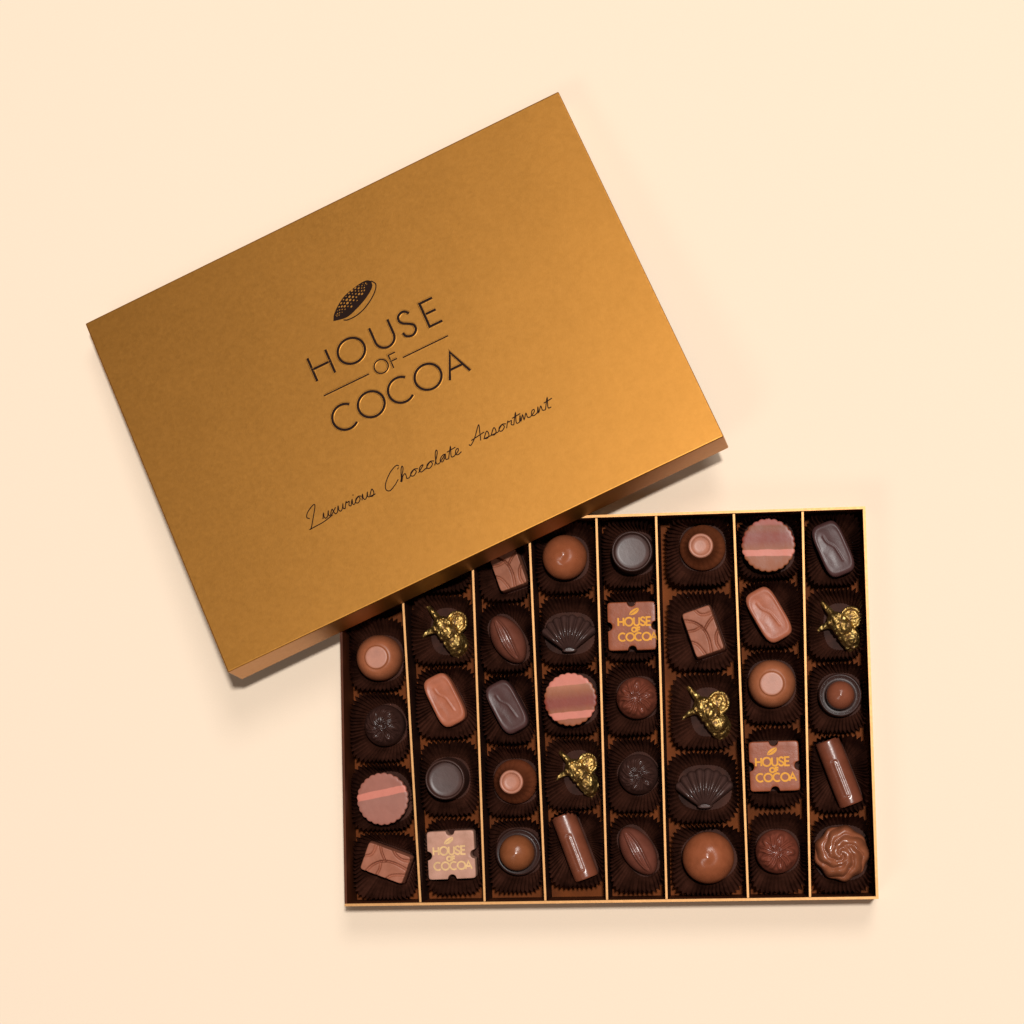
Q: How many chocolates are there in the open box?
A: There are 38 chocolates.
